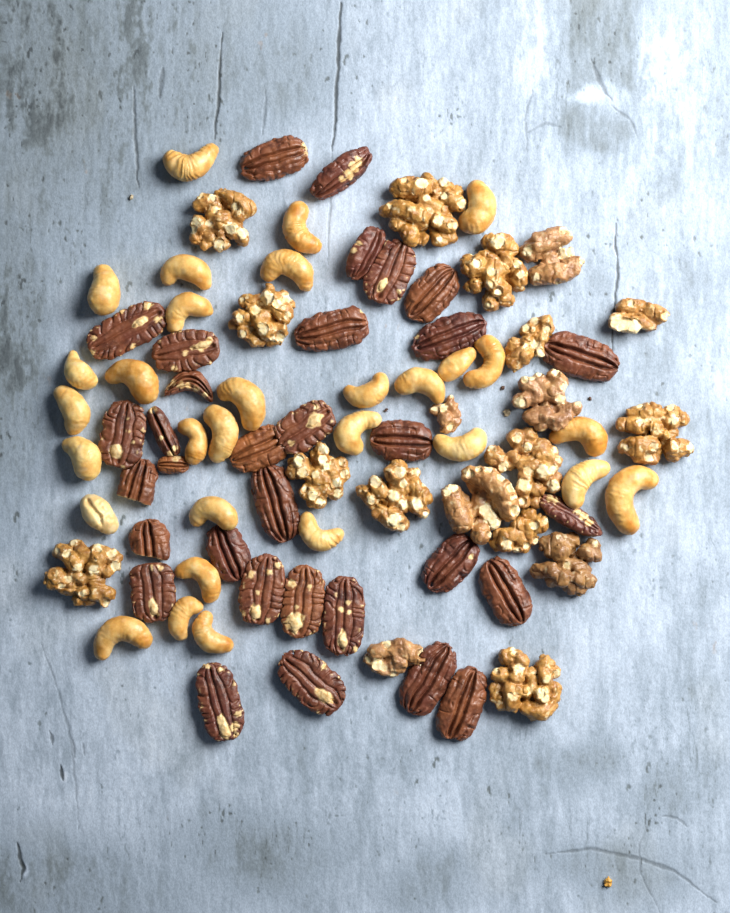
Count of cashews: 30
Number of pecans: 32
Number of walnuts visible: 19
